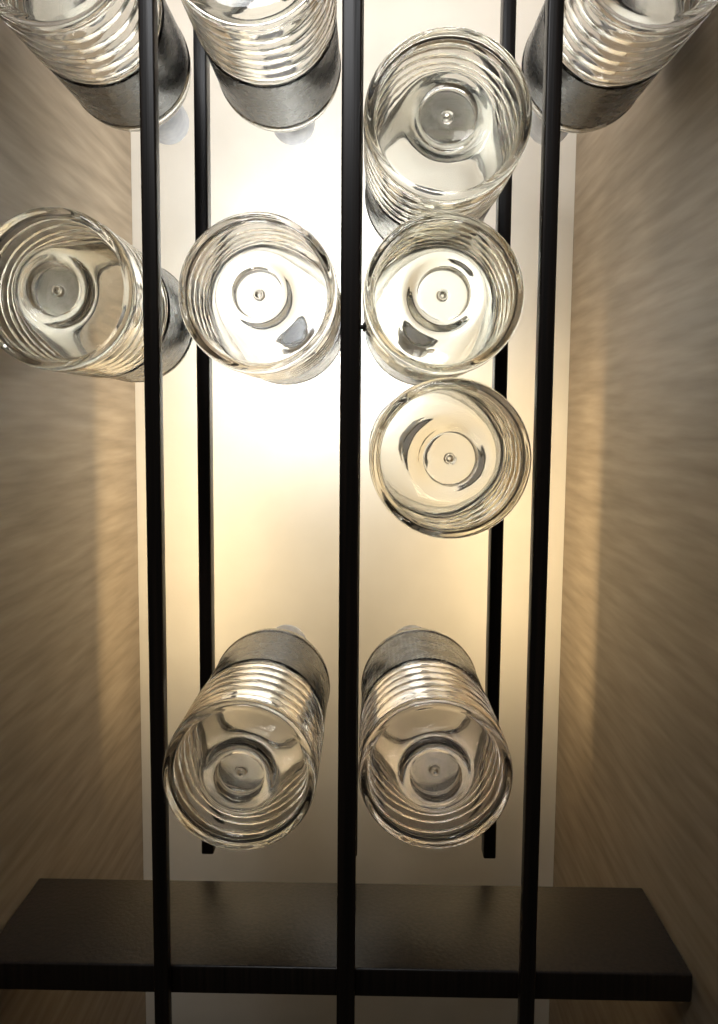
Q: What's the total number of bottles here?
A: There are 10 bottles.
